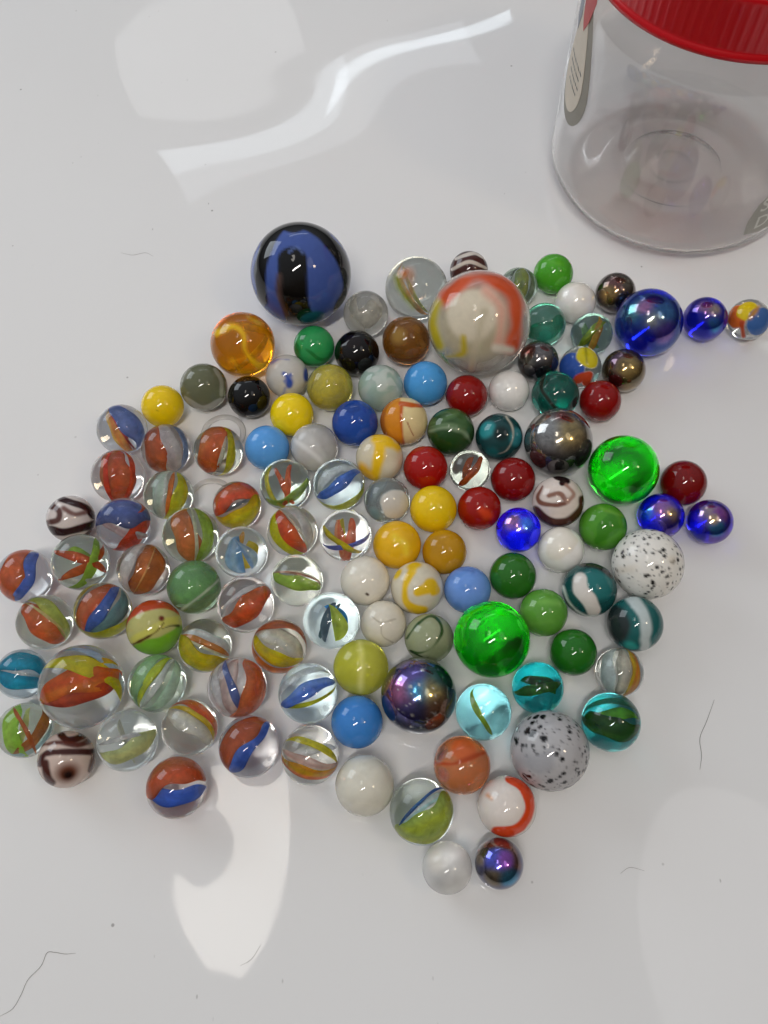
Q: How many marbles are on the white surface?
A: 121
